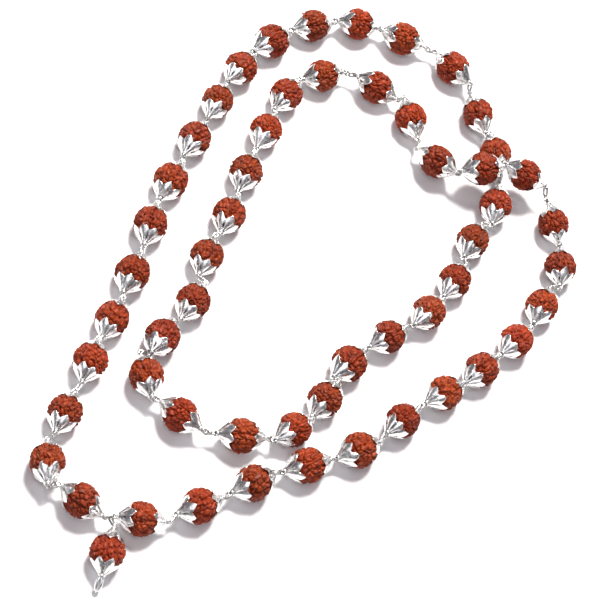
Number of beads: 55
